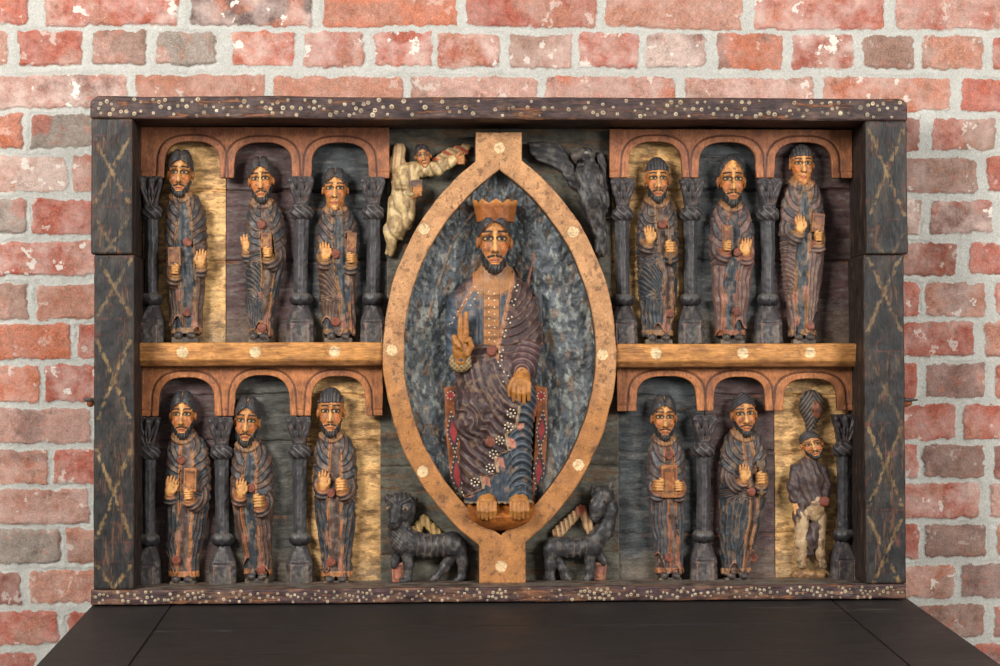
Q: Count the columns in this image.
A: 11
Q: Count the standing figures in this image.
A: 12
